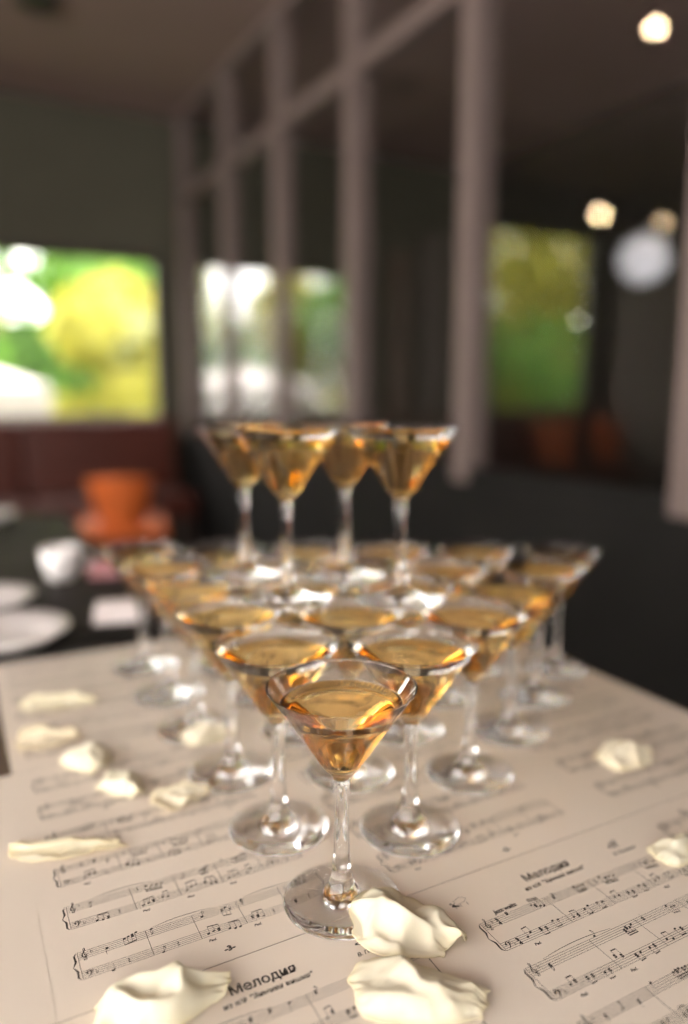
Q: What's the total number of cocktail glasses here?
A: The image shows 25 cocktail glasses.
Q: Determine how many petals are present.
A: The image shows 12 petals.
